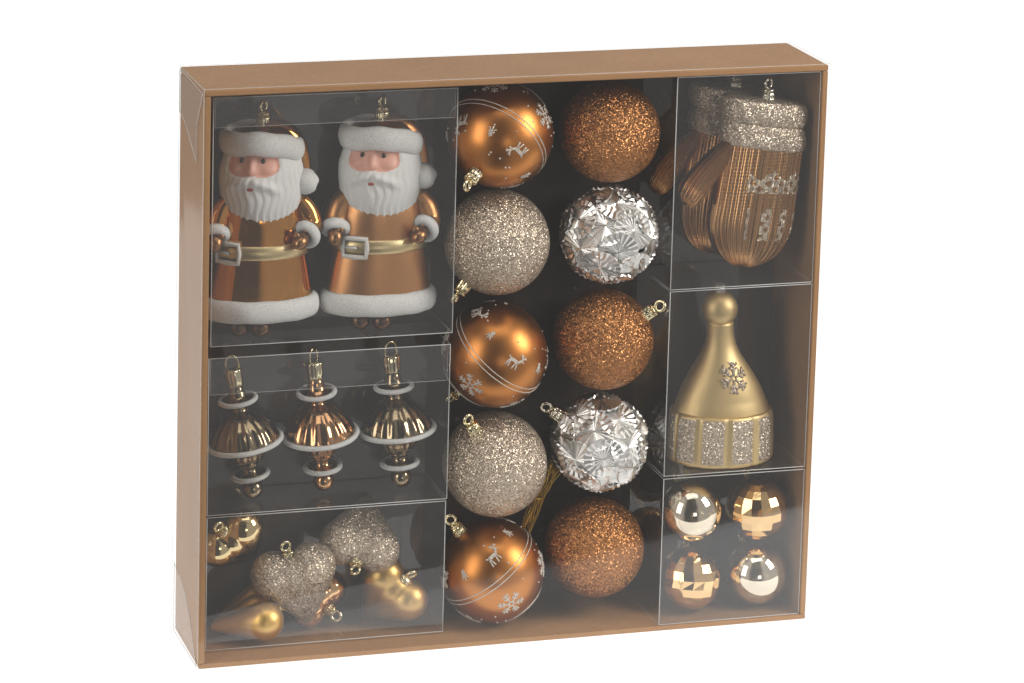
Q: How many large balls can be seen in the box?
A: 10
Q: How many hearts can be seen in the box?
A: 6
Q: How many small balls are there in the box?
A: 4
